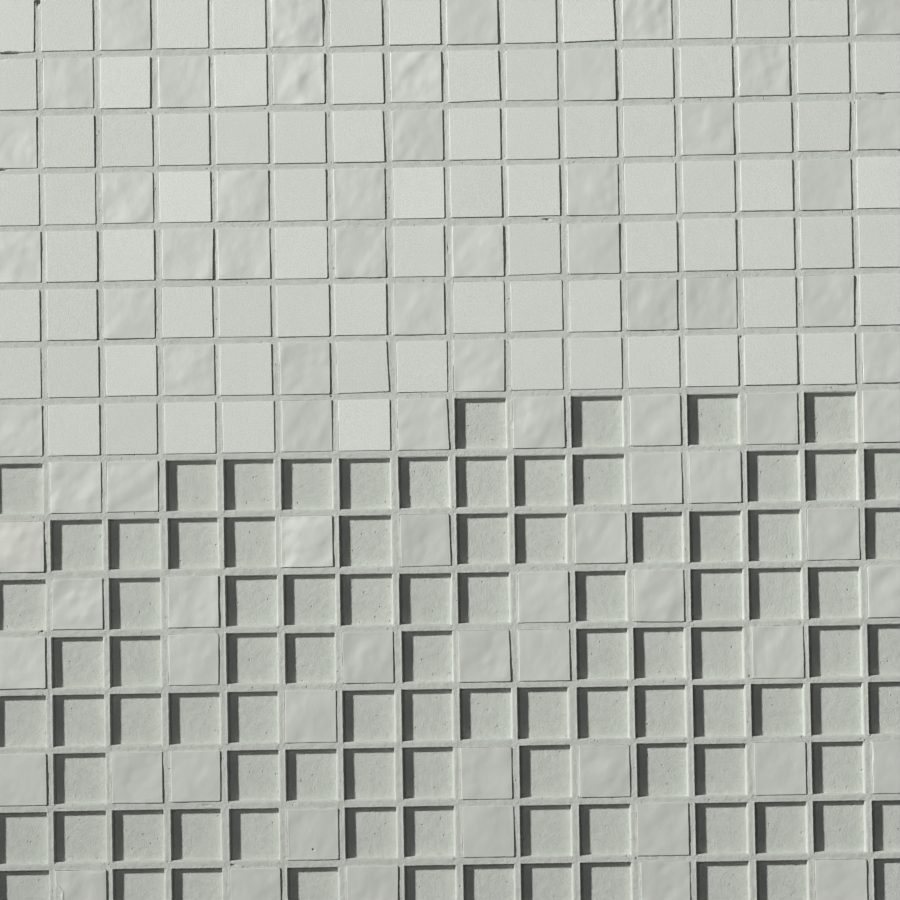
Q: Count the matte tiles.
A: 82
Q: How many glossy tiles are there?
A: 78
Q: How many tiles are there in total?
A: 160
